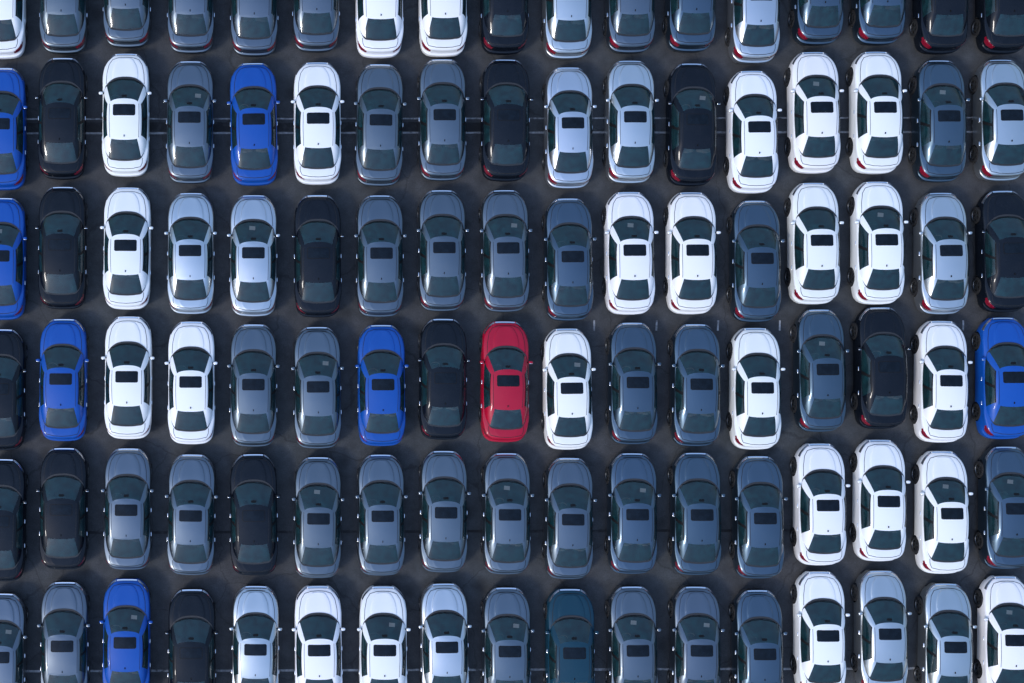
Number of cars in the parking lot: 102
